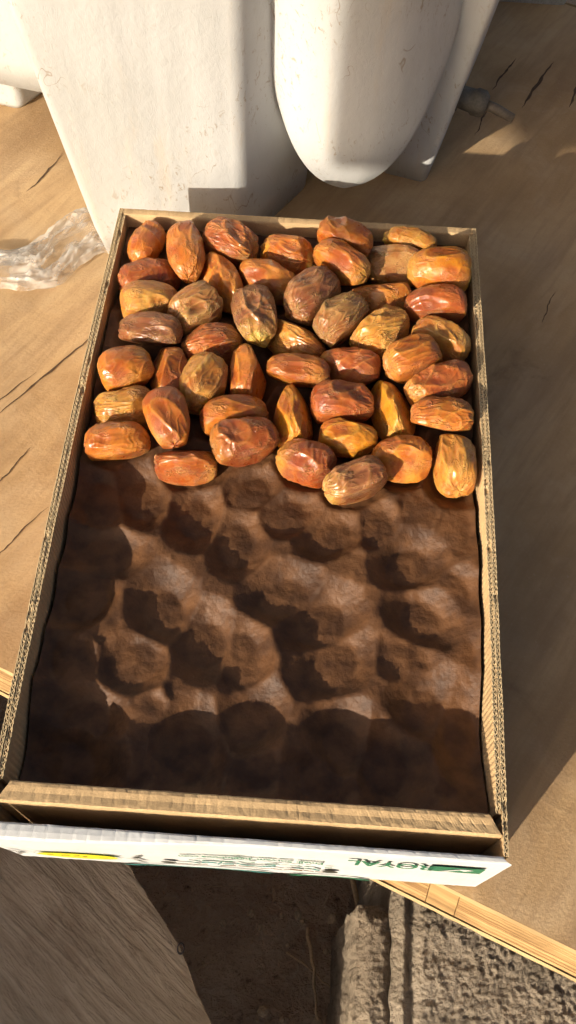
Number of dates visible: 47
